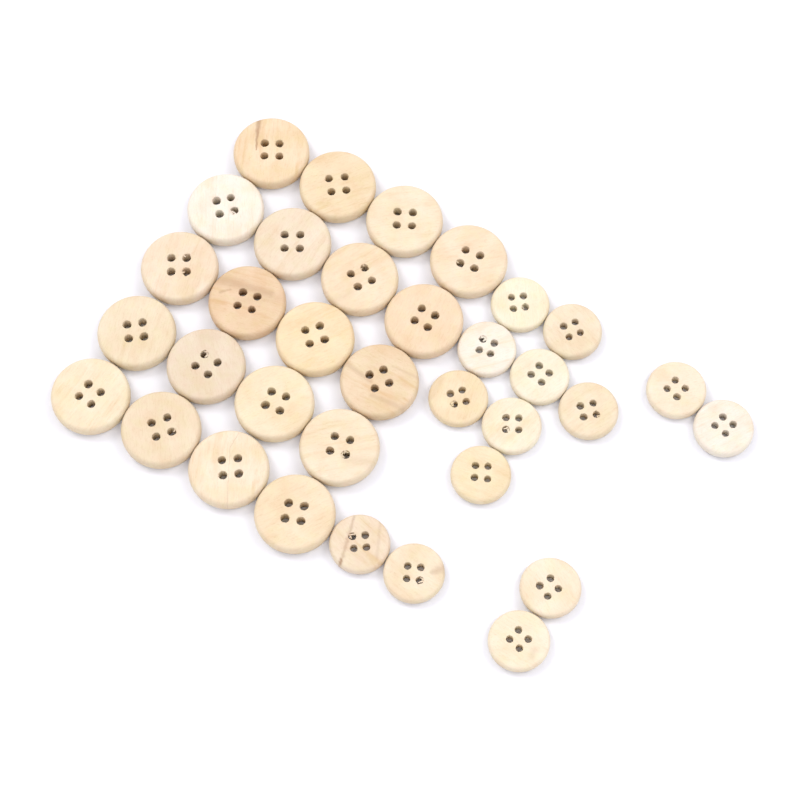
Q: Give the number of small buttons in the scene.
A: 14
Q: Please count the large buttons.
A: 20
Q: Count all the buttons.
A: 34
